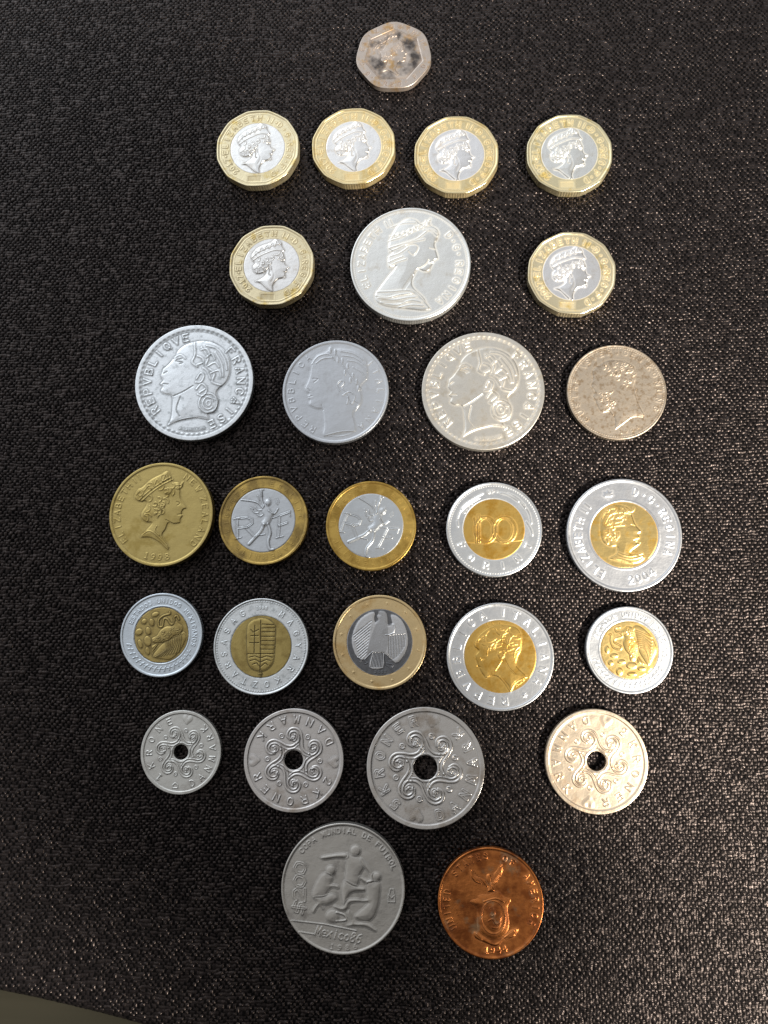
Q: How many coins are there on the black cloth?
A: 28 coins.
